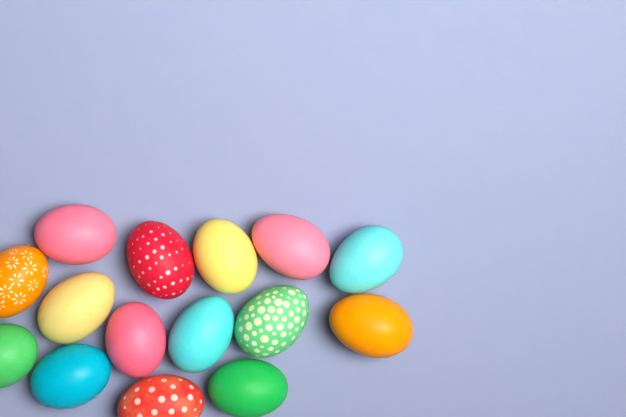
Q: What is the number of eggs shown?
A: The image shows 15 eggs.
